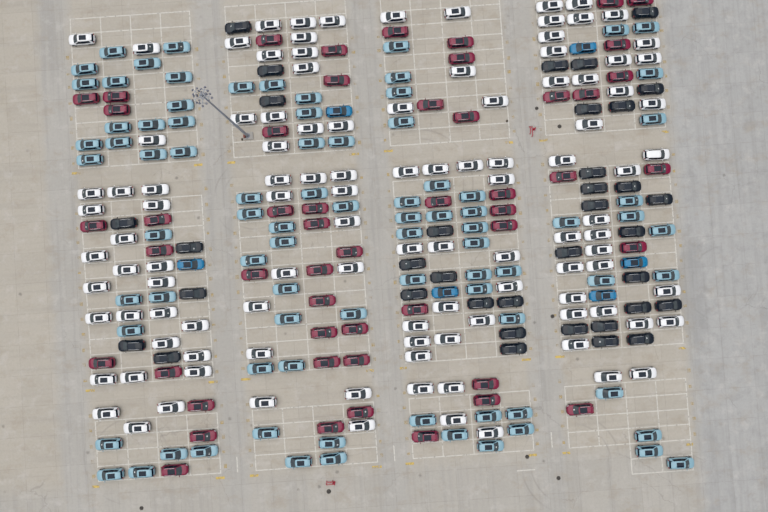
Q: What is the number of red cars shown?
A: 51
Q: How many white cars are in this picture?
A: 109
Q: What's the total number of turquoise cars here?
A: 85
